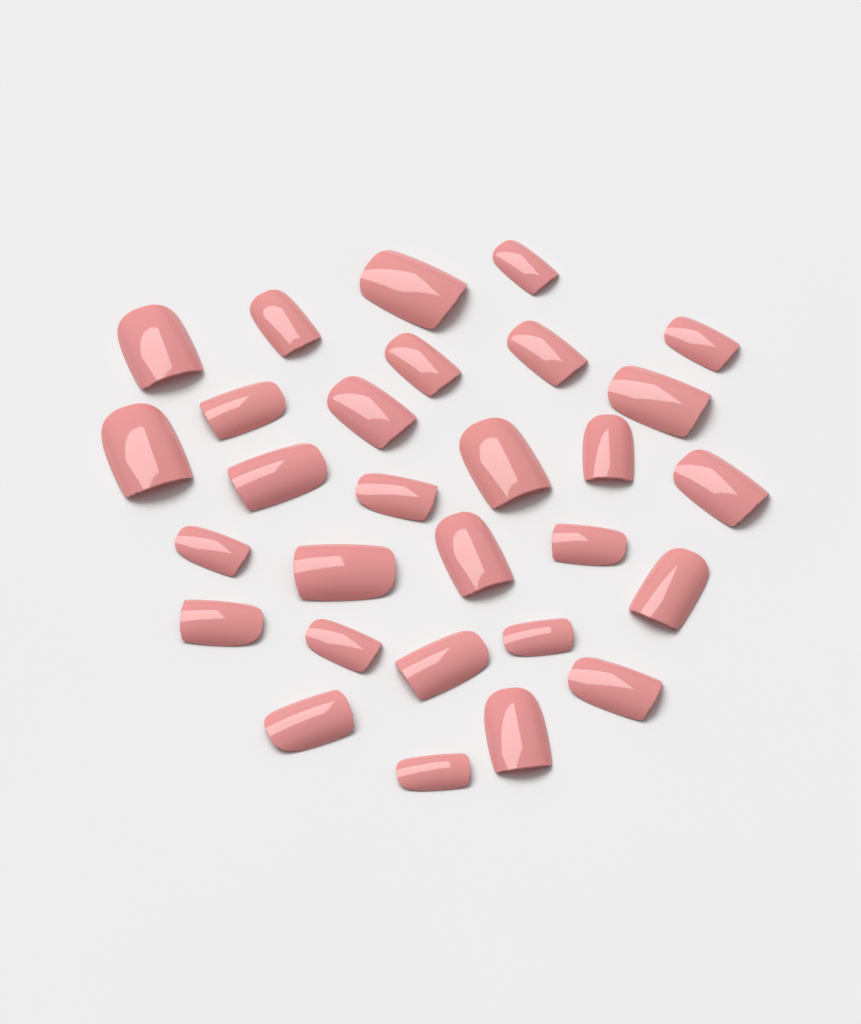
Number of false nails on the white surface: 29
